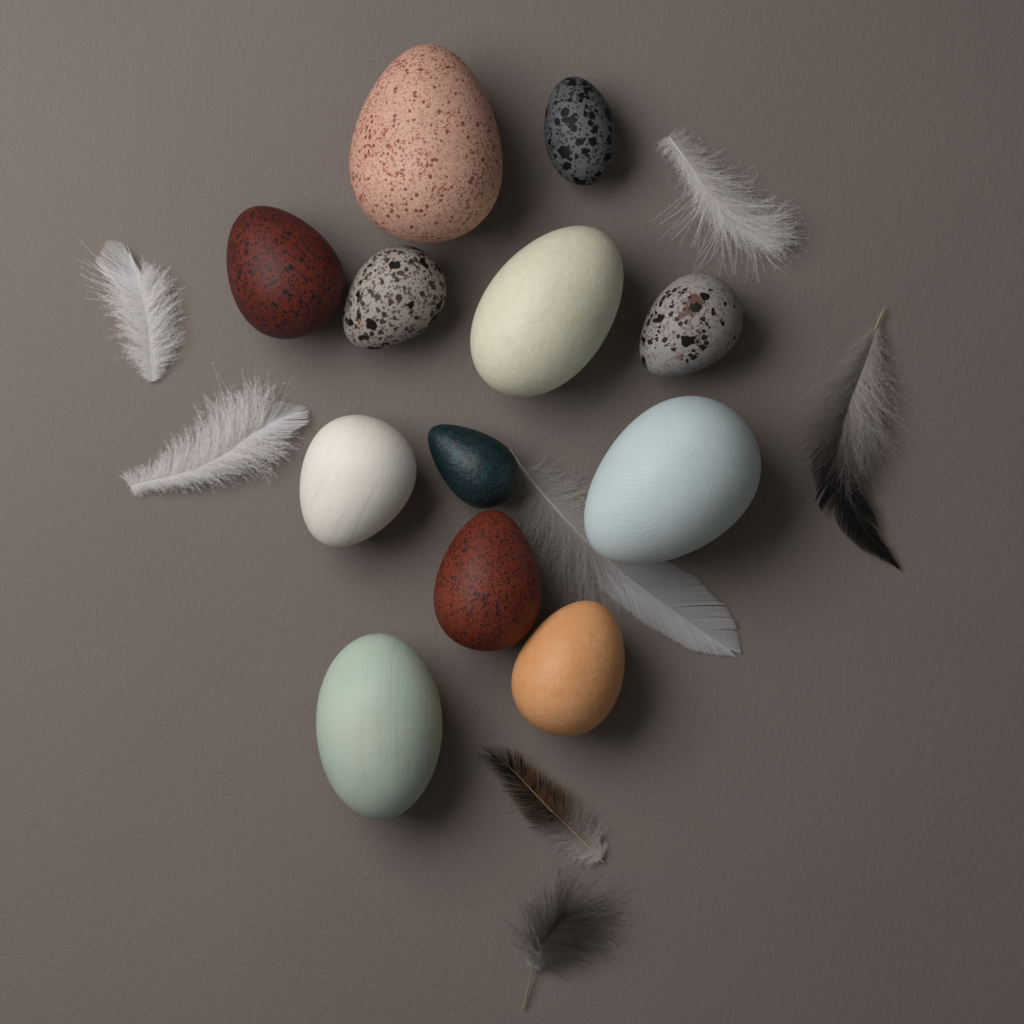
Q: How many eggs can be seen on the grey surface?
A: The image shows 12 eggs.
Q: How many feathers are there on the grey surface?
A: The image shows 7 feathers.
